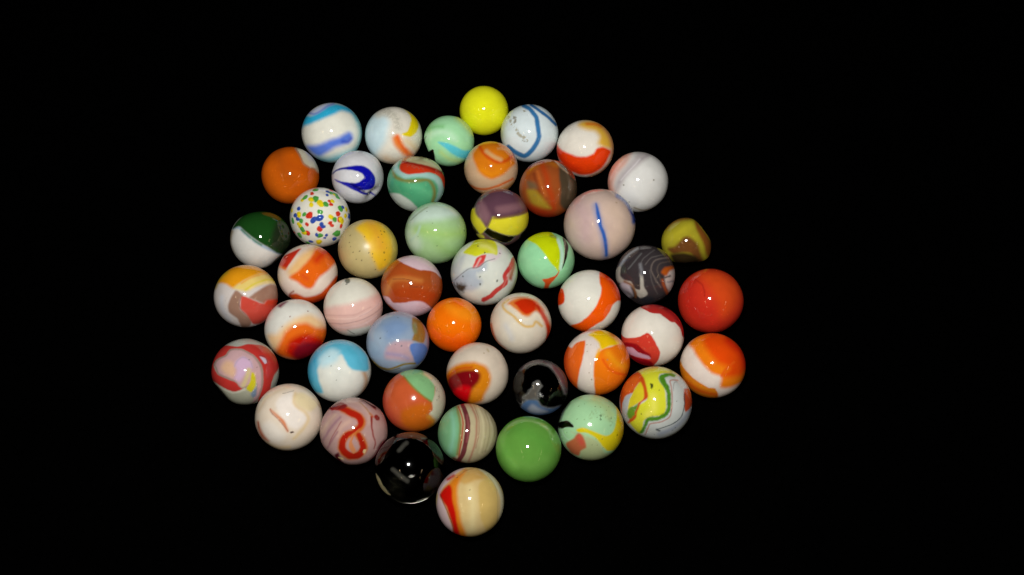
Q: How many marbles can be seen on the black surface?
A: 48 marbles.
